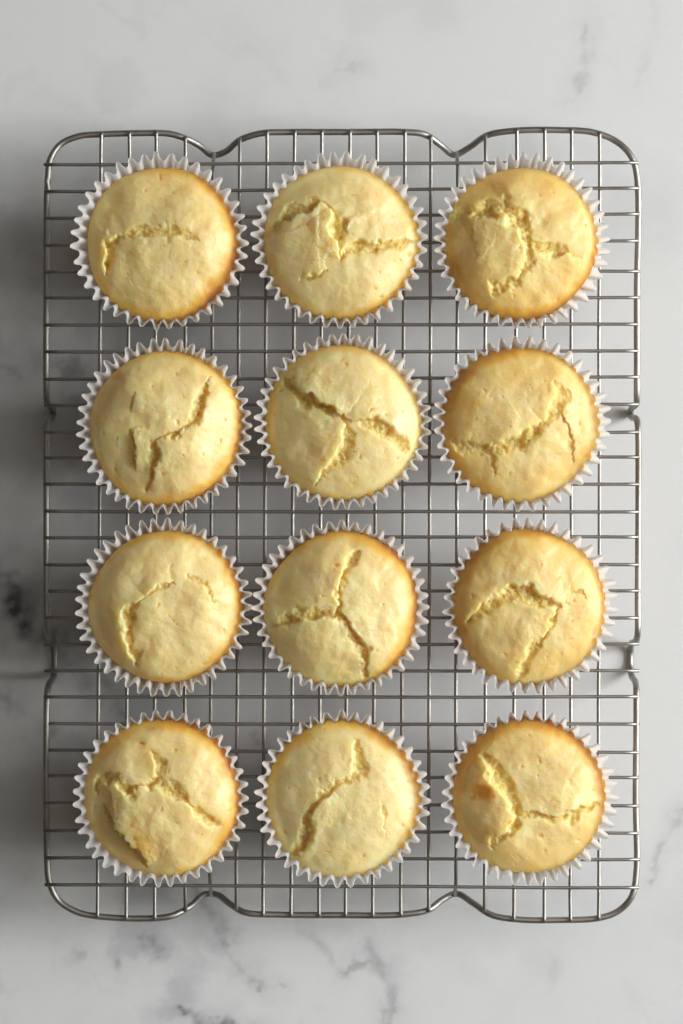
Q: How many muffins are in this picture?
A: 12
